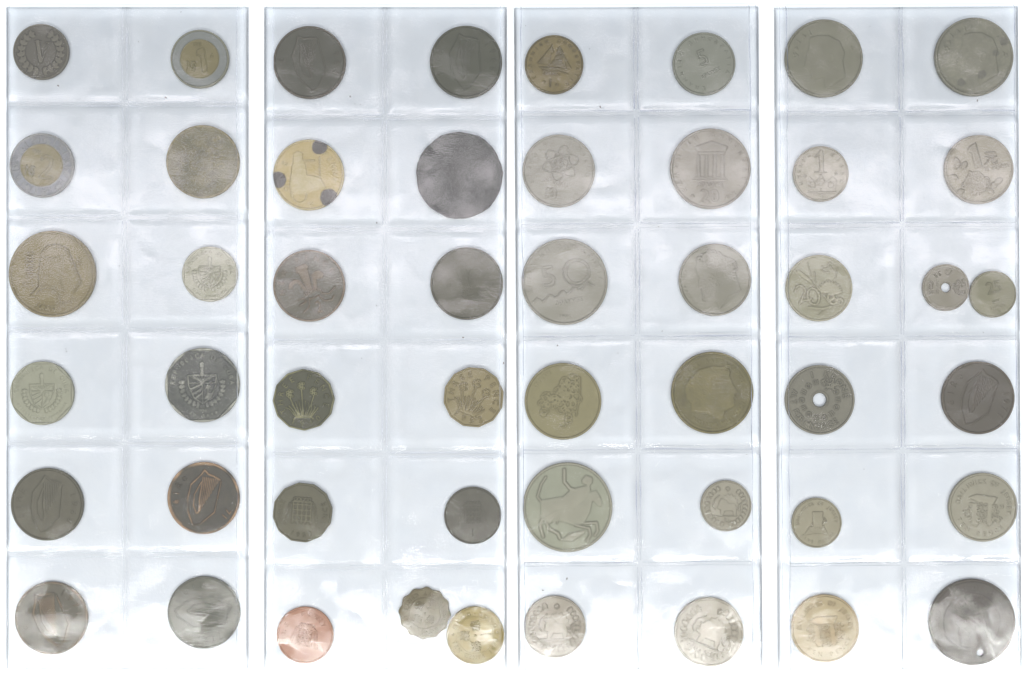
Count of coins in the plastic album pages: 50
